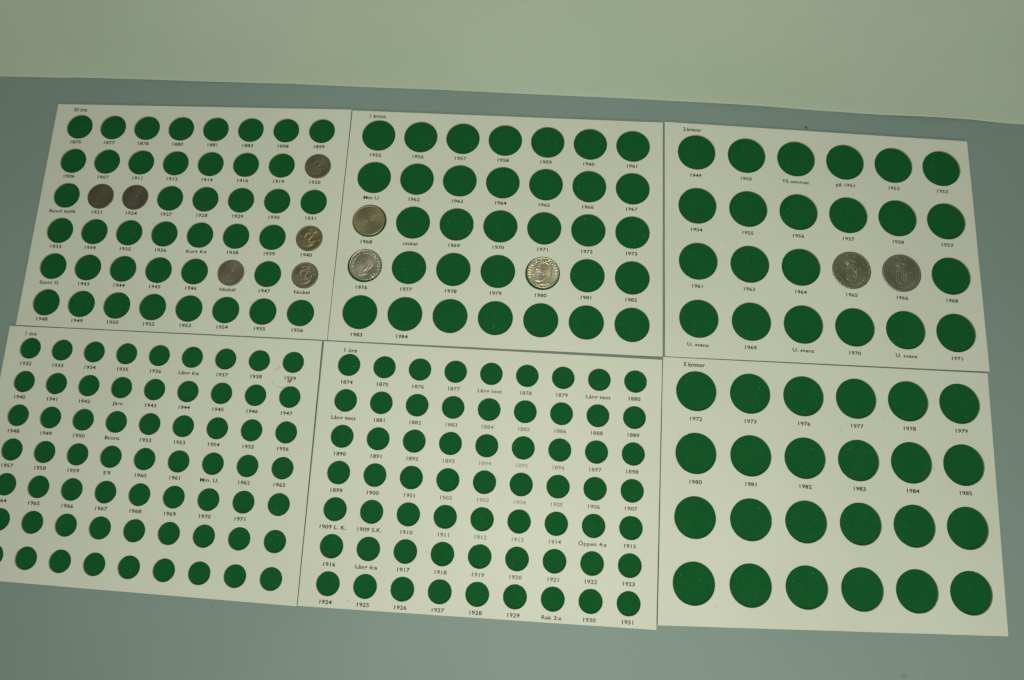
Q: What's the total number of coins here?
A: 11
